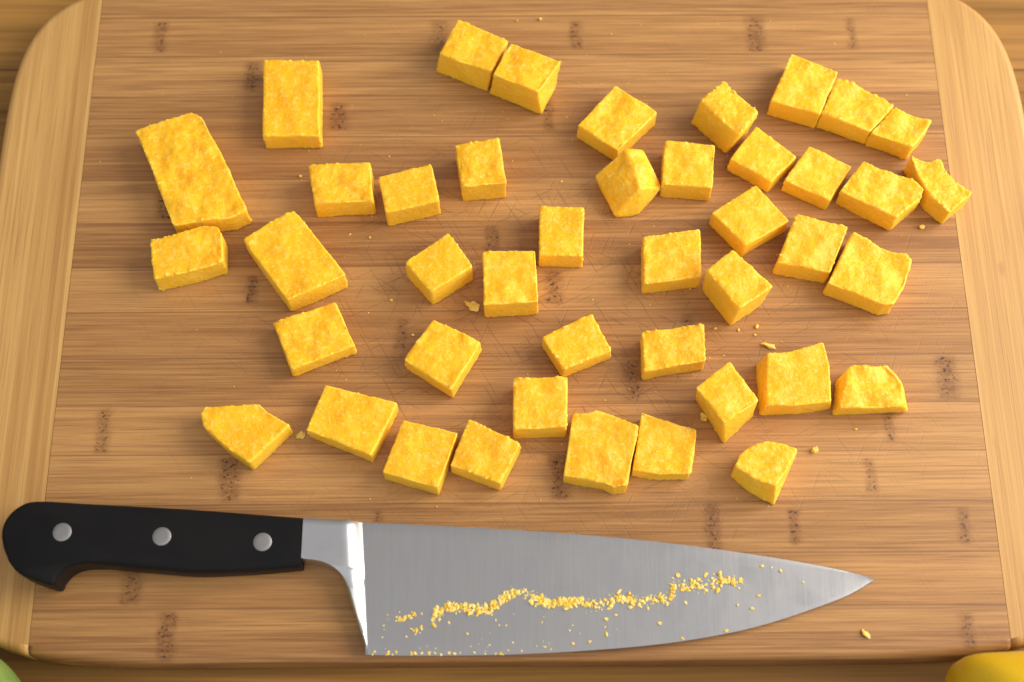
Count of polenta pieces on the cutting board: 43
